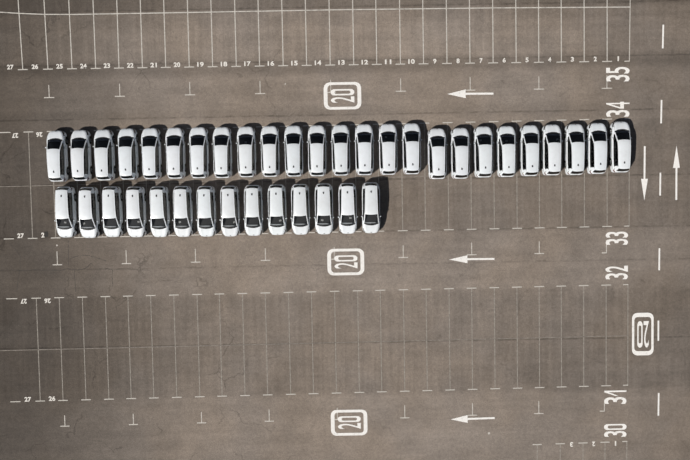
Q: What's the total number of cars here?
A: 39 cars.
